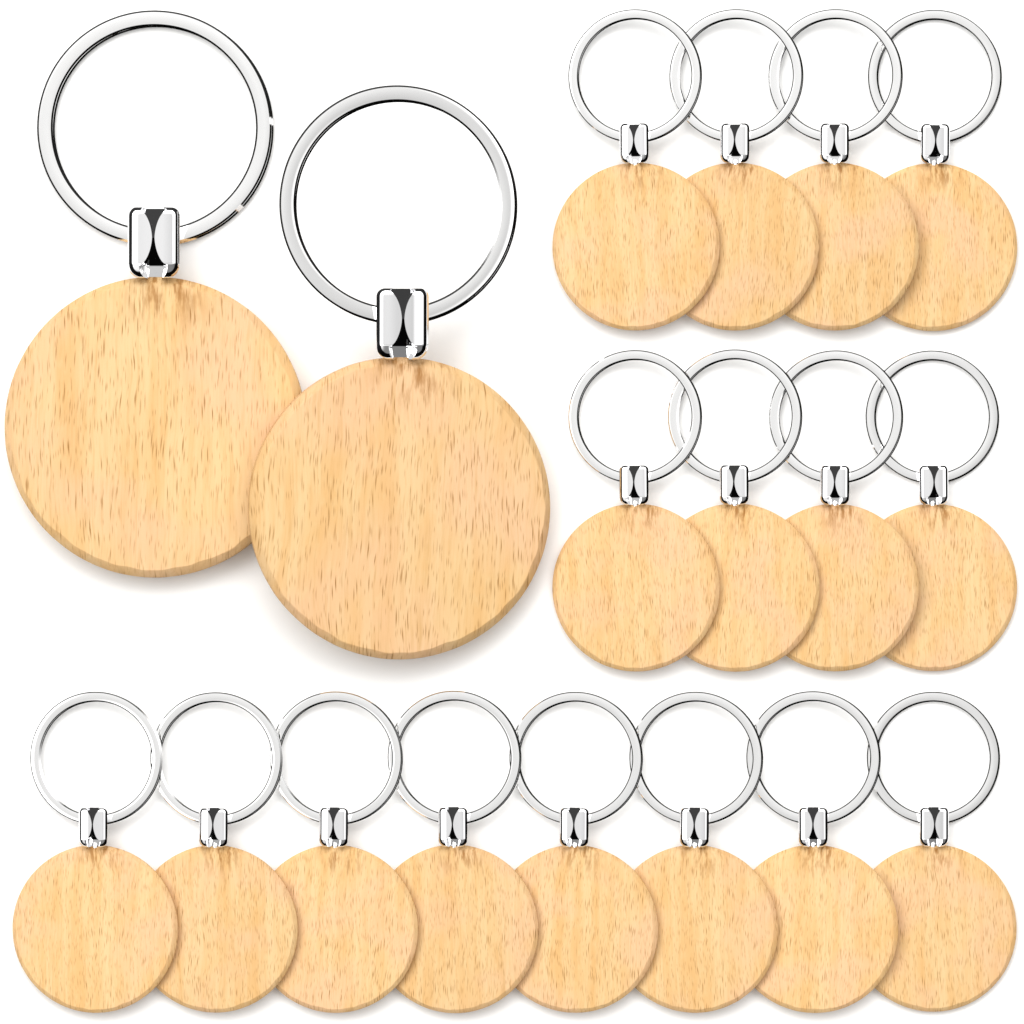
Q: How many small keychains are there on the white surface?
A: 16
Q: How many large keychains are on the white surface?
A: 2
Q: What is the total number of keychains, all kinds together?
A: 18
